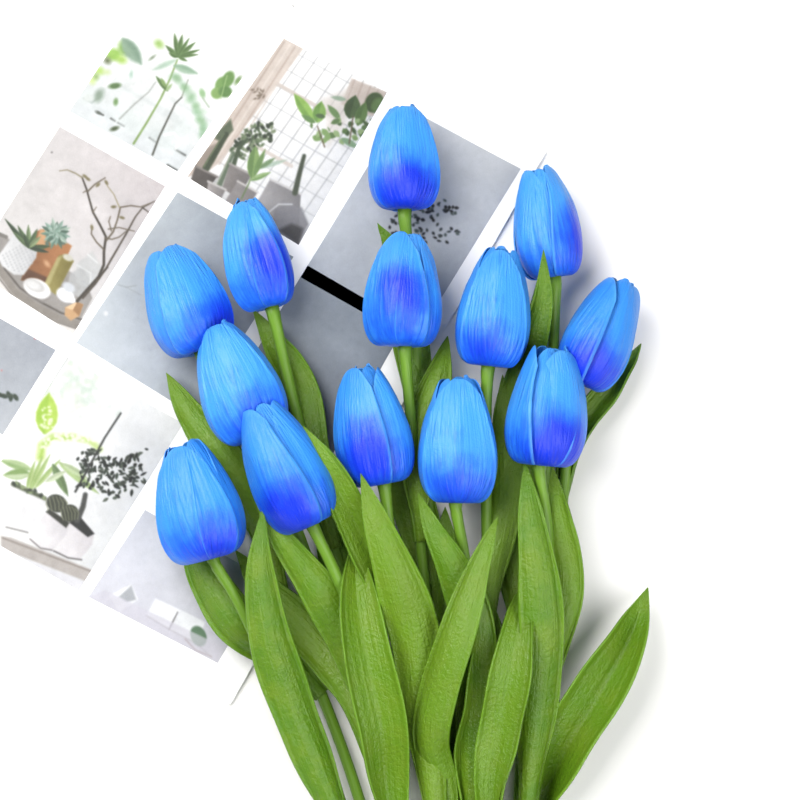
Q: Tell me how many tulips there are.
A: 13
